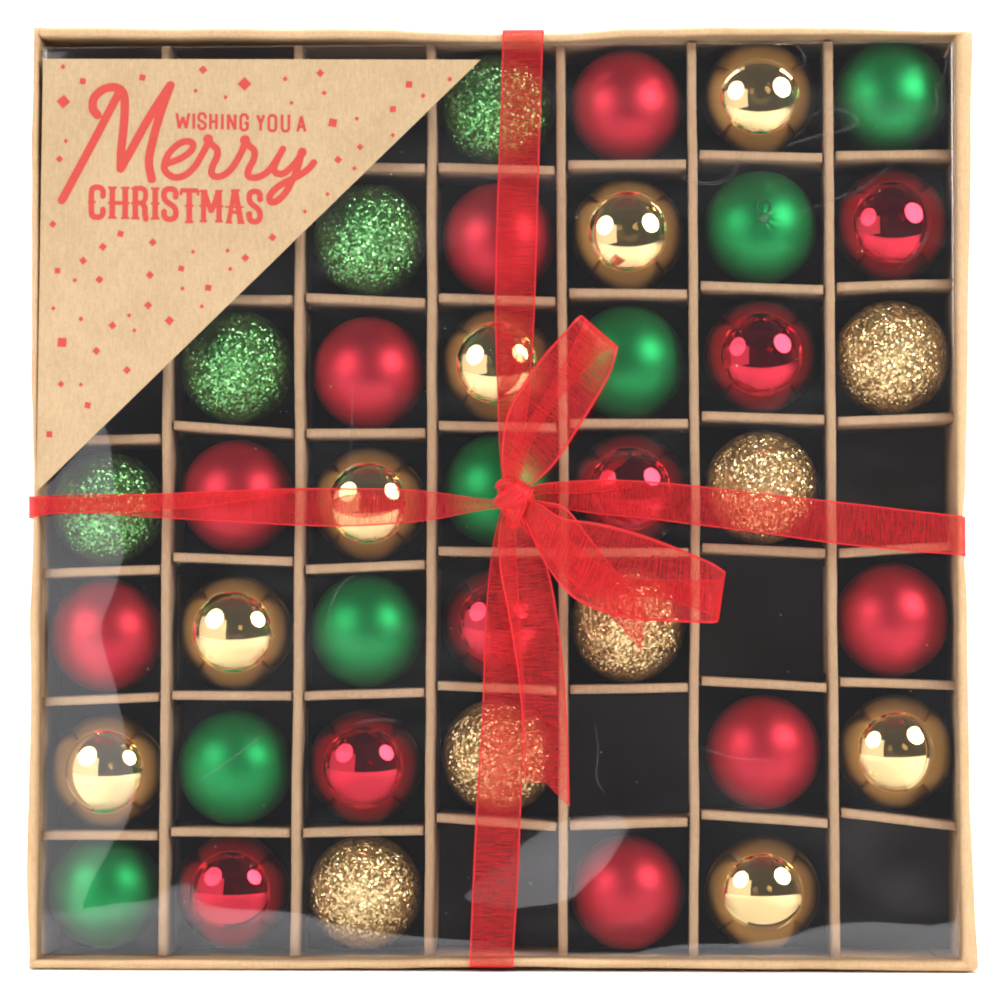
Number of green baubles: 11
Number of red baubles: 14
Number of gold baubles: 13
